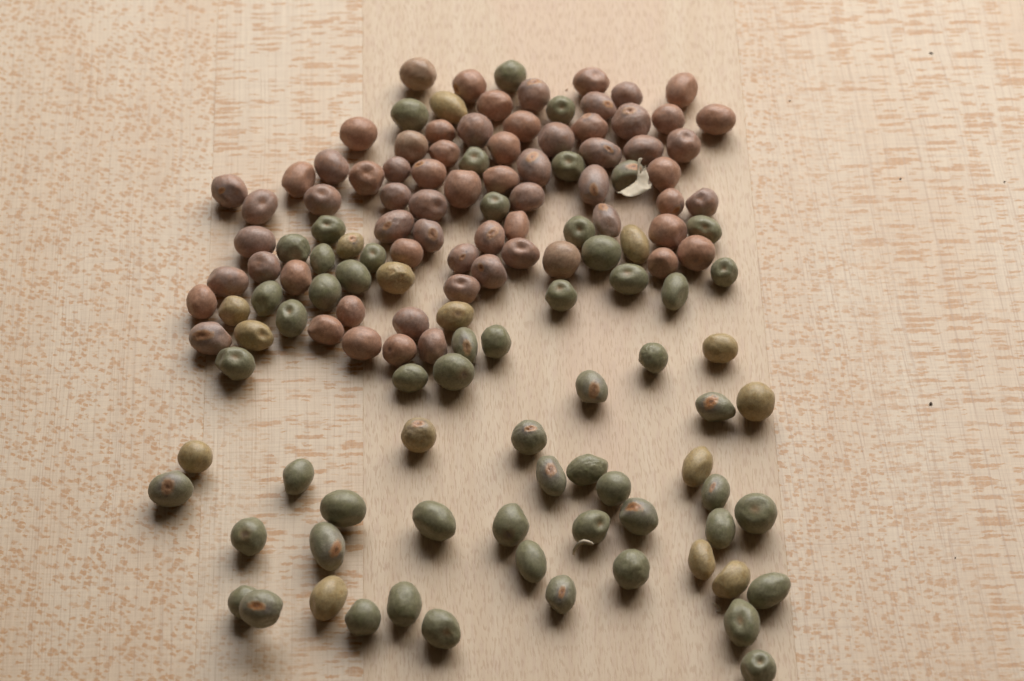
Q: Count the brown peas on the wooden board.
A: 67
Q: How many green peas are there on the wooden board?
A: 57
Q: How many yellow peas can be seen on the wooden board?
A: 15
